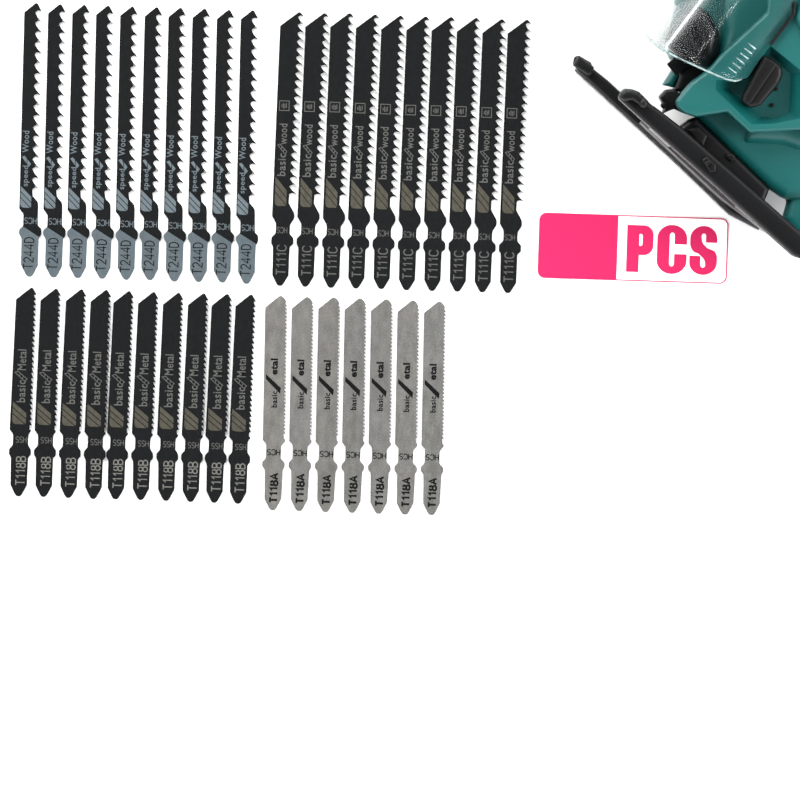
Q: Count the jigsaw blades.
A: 37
